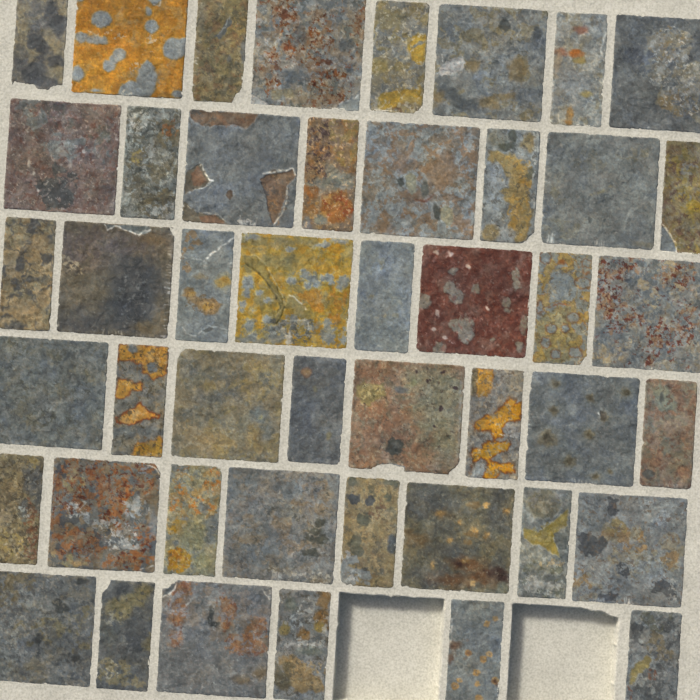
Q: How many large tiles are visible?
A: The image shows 22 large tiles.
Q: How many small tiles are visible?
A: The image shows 24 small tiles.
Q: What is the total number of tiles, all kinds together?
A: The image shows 46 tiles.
